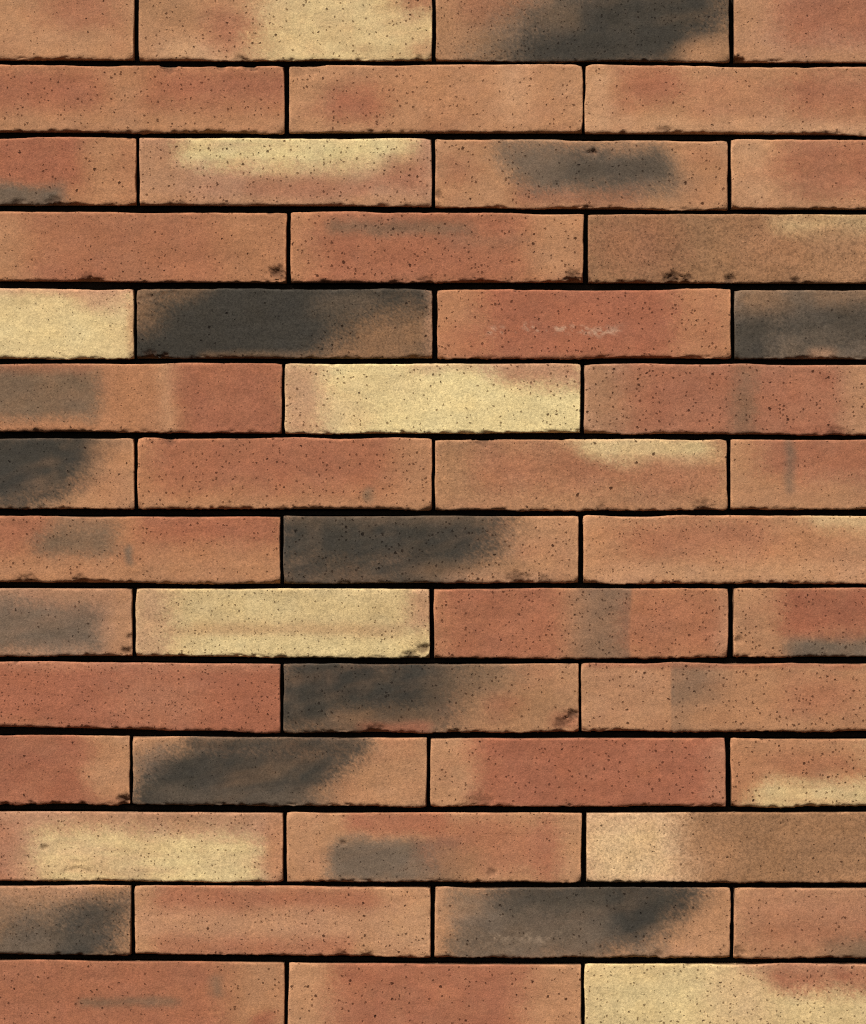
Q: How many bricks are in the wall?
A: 49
